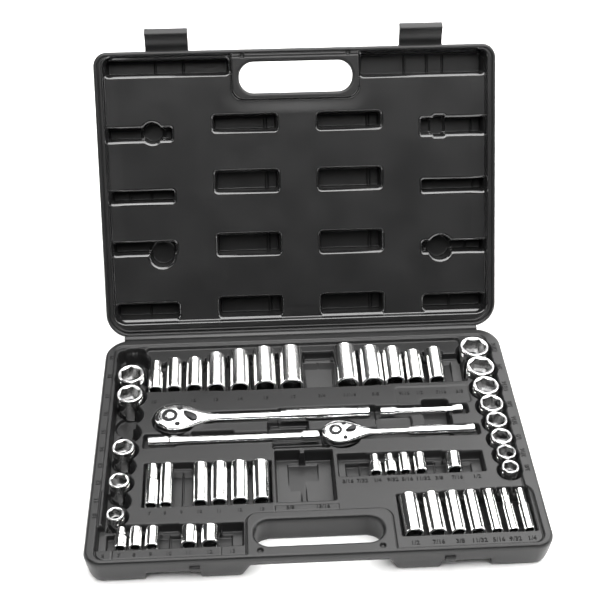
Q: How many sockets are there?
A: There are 48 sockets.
